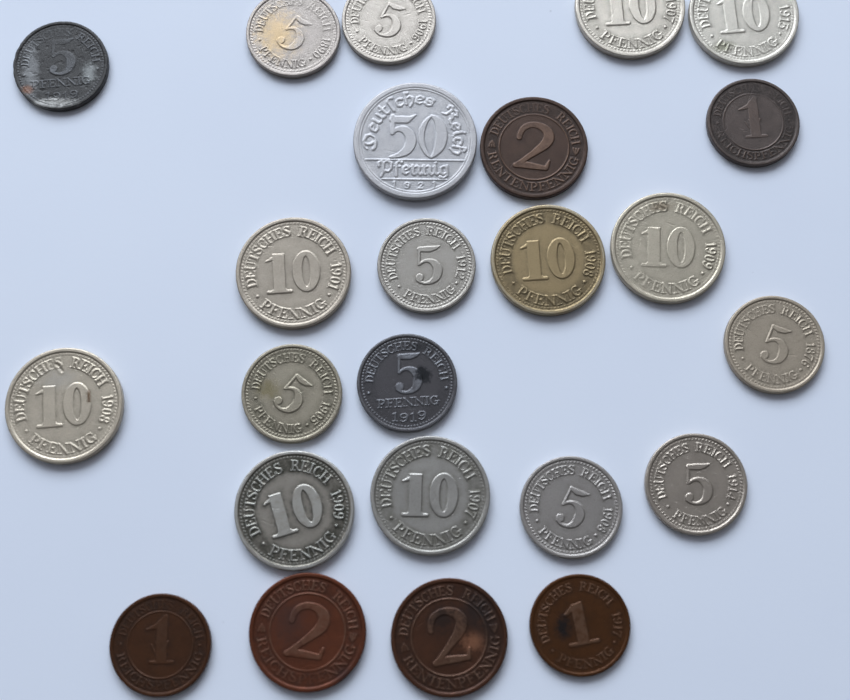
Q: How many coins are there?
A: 24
